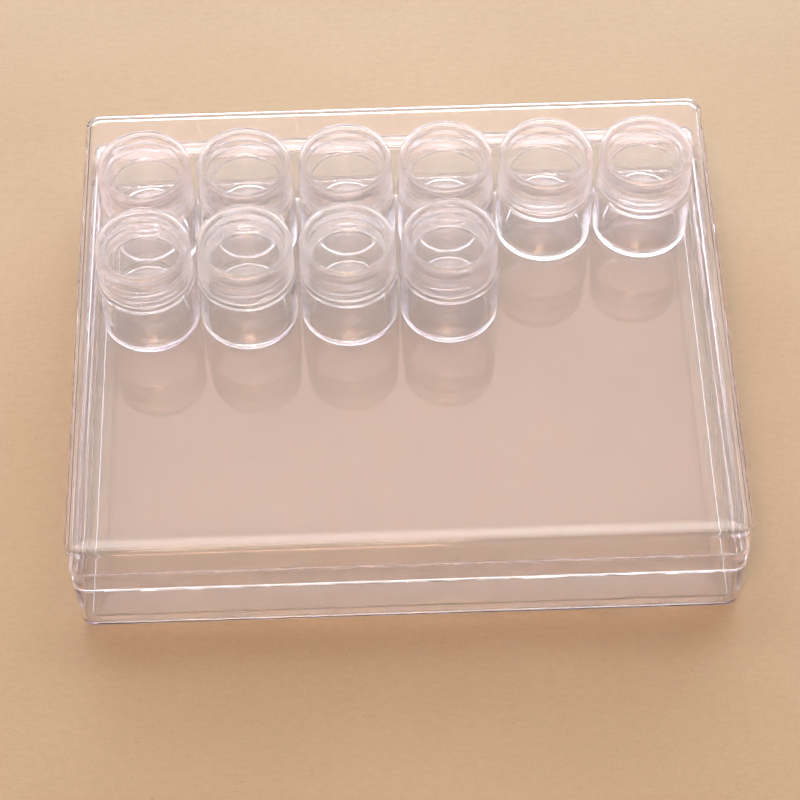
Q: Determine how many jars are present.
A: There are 10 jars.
